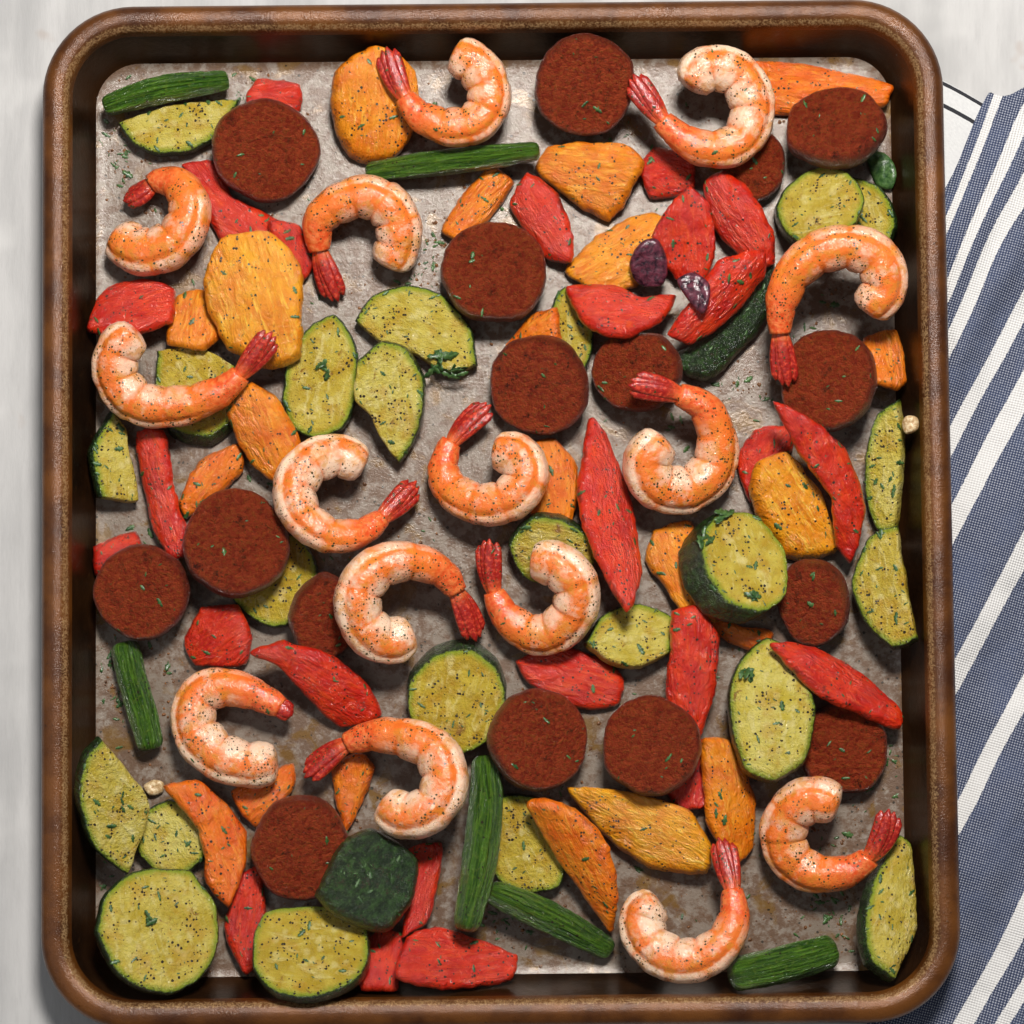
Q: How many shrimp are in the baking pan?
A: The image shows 15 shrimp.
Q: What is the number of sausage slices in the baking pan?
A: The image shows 16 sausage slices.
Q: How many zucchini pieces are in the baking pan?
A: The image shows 25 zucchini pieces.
